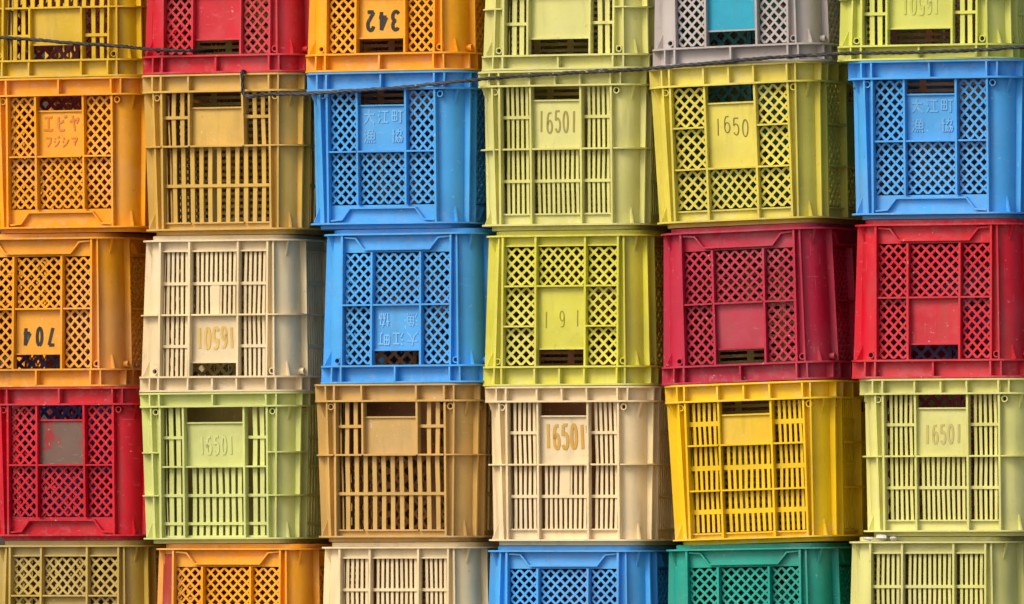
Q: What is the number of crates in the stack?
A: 30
